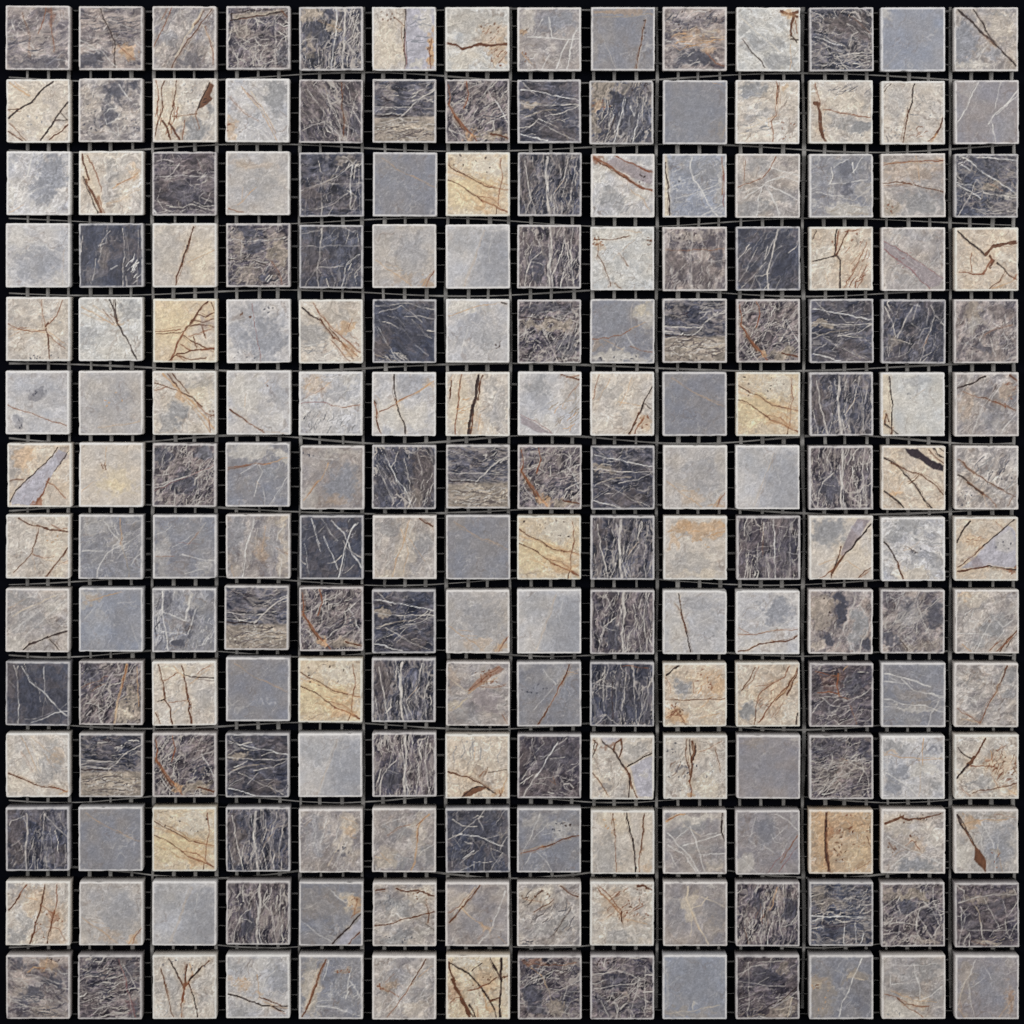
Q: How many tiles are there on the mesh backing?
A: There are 196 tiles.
